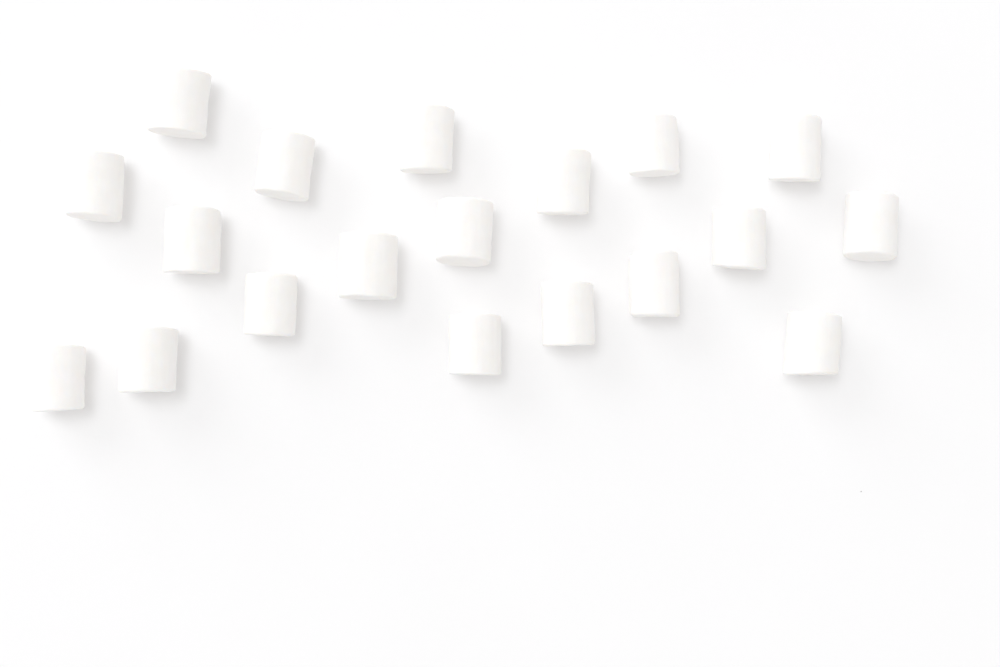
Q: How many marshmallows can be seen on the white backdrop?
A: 19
